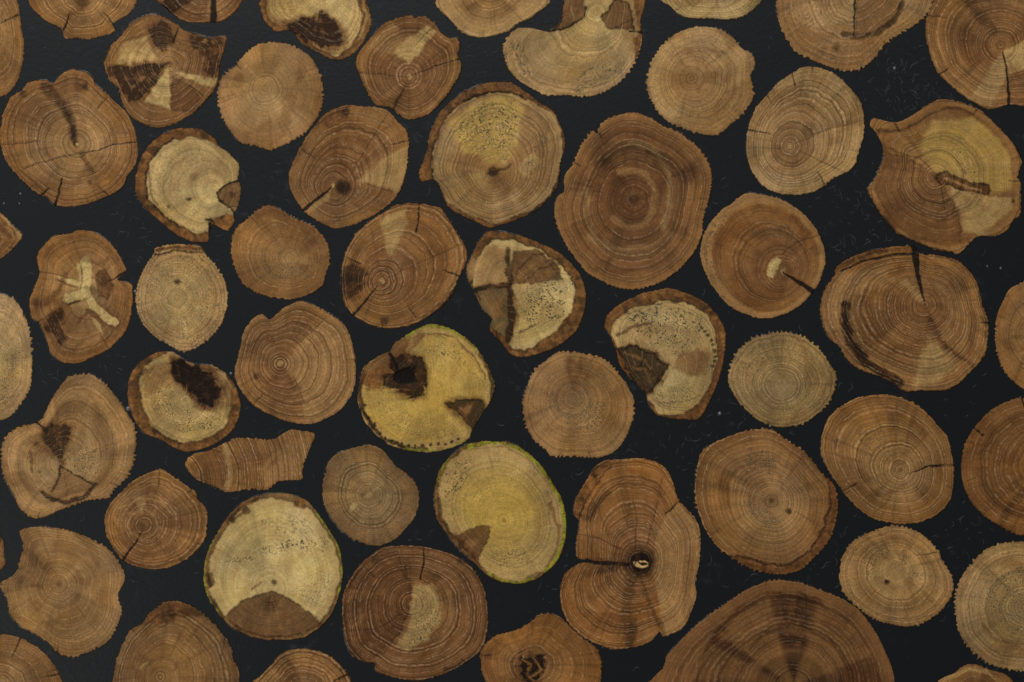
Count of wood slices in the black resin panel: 57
